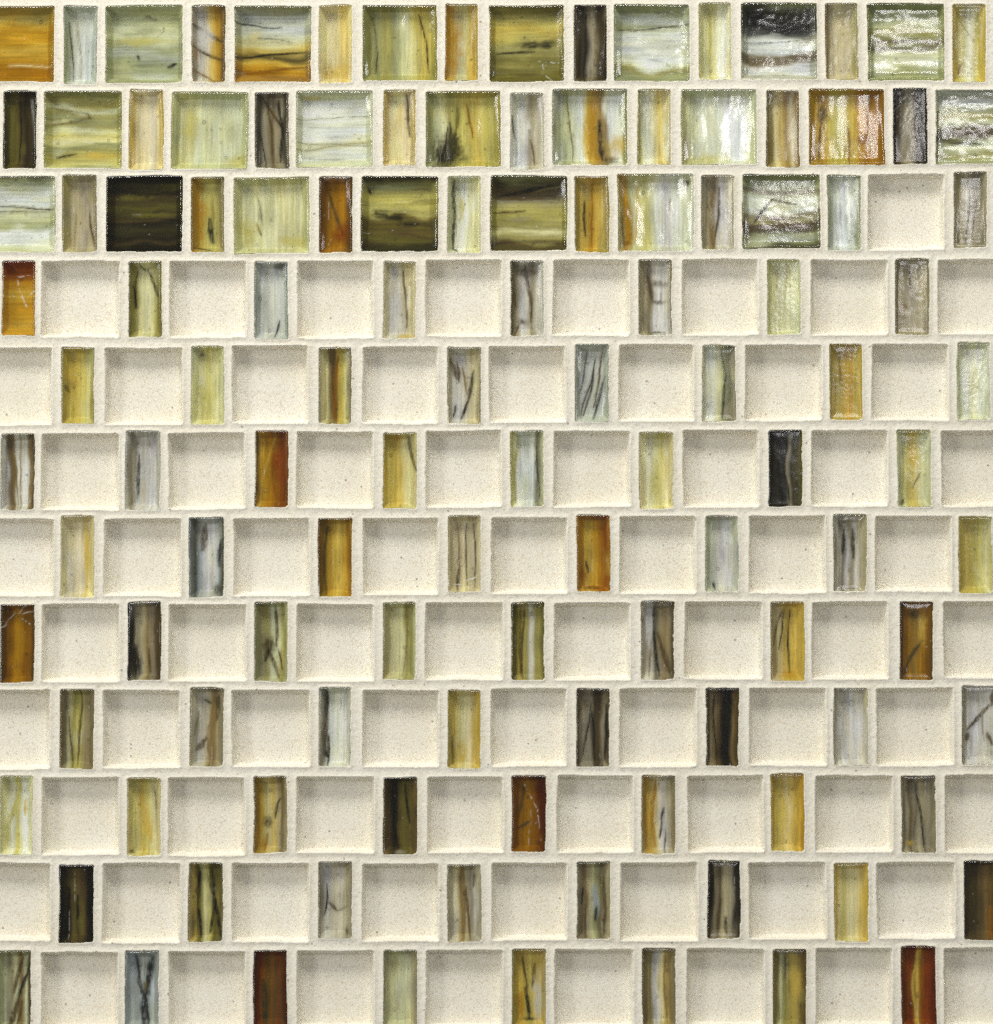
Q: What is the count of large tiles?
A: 23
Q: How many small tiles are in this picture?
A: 96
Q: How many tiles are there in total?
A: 119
